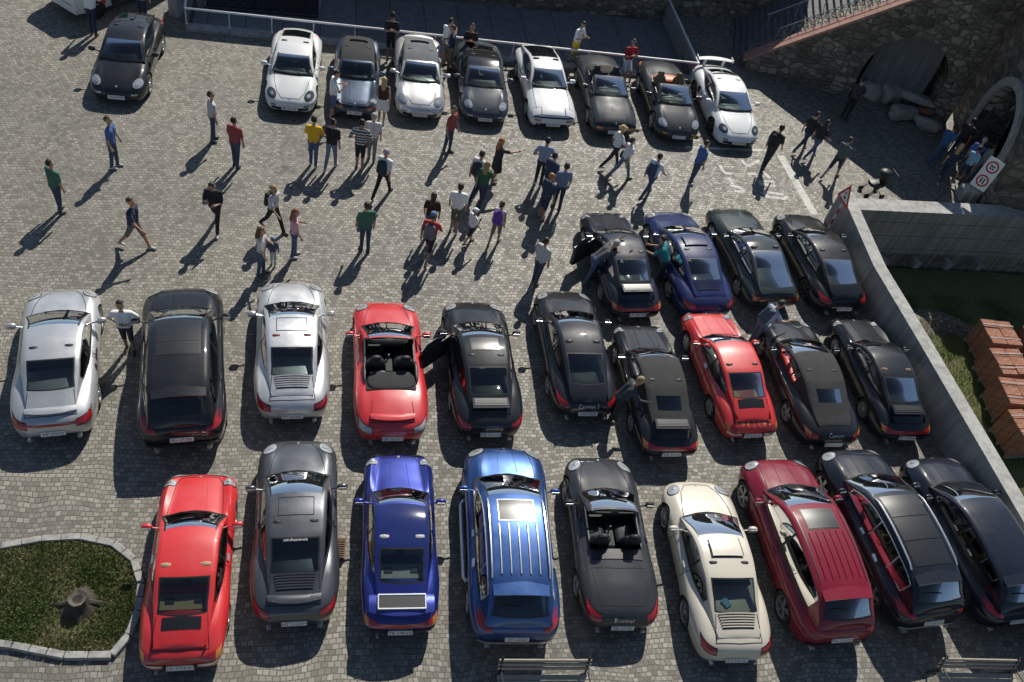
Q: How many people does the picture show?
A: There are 60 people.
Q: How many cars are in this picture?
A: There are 32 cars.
